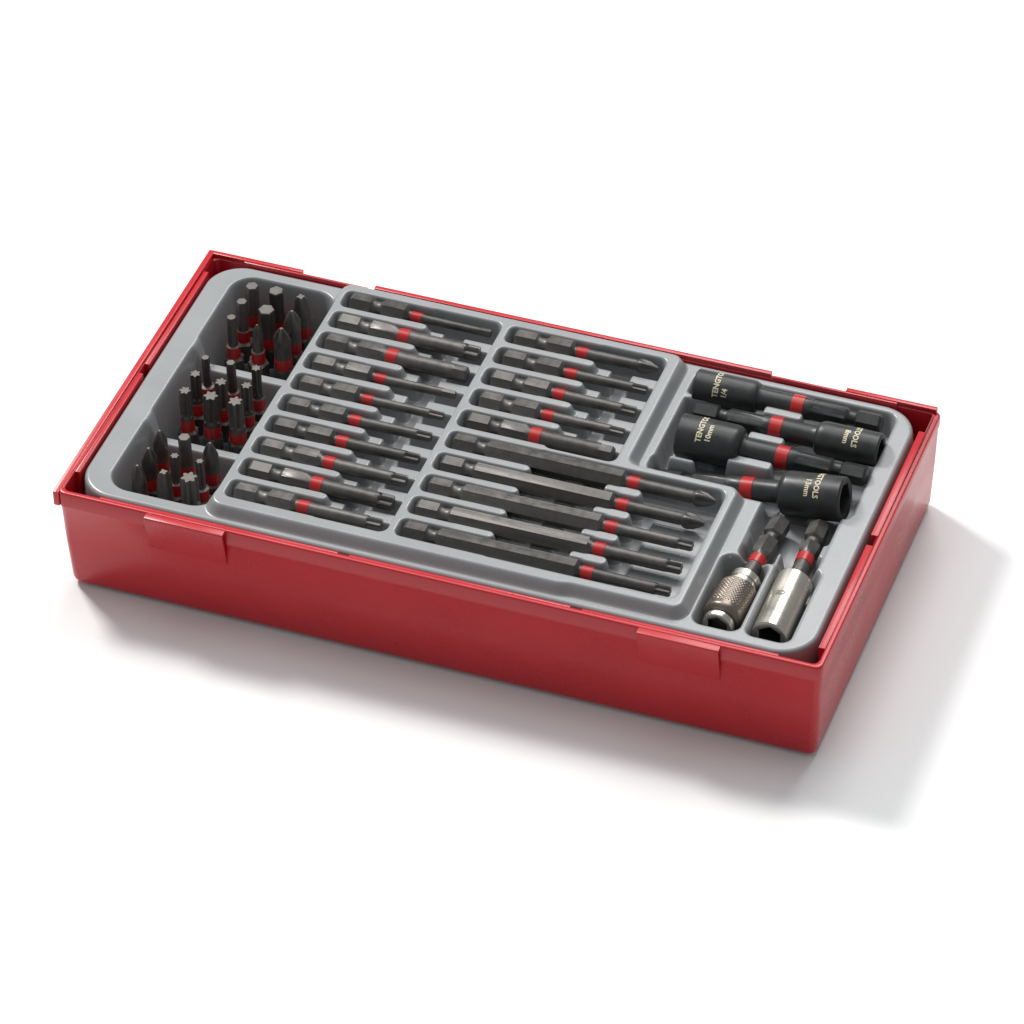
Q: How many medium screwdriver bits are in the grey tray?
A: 15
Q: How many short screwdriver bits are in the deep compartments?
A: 27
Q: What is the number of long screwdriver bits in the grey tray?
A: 5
